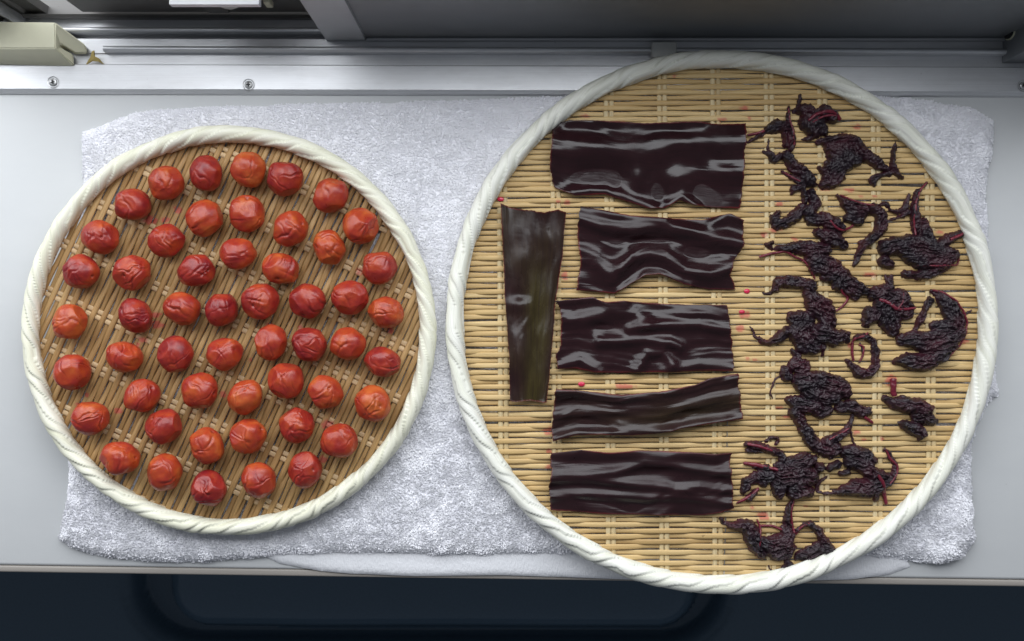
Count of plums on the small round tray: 52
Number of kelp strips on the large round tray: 6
